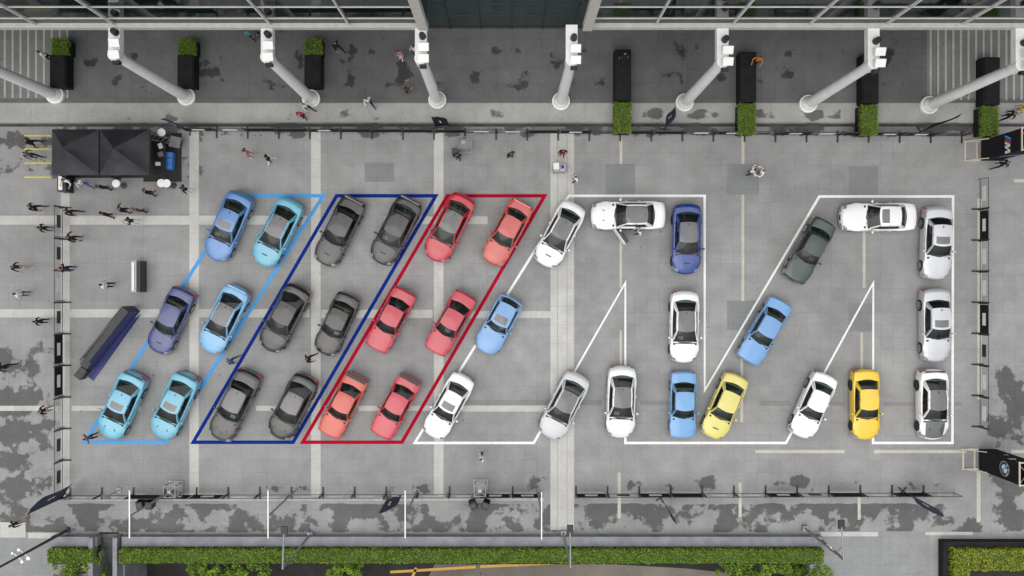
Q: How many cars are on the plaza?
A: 36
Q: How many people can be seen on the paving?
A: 51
